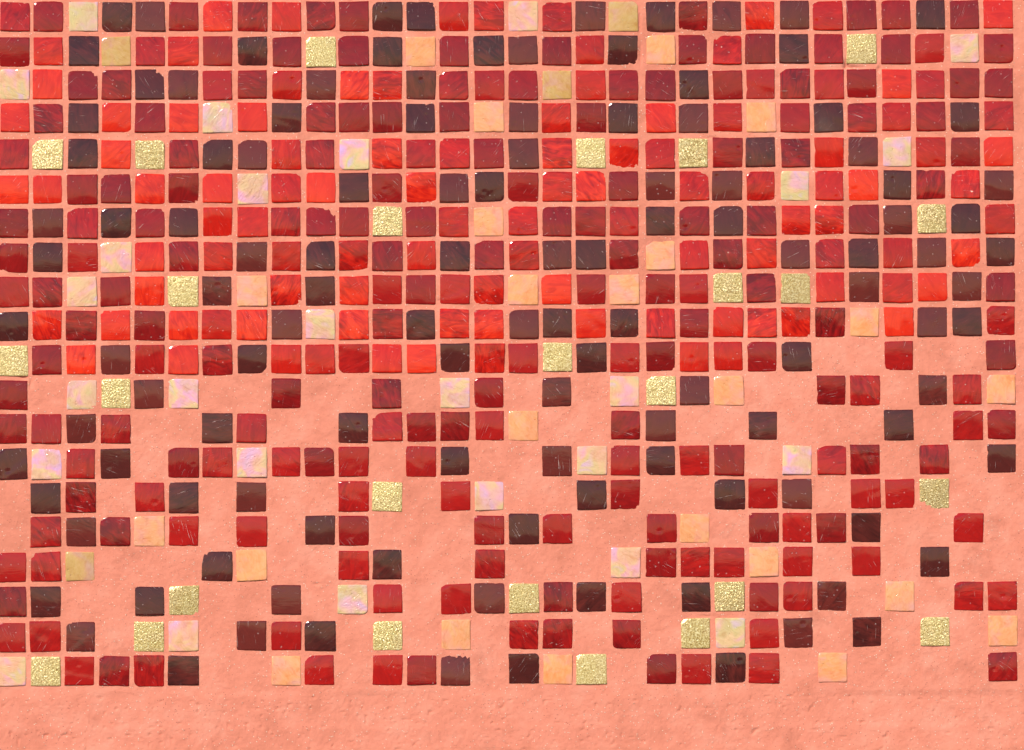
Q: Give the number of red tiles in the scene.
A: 98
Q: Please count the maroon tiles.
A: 200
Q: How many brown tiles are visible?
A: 121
